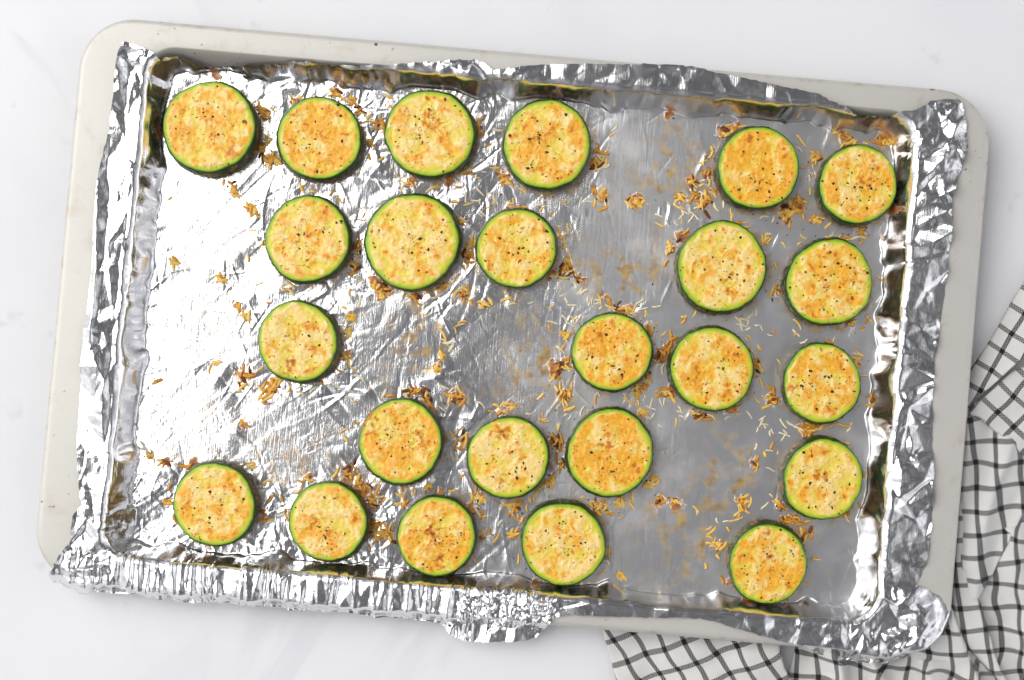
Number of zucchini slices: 24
